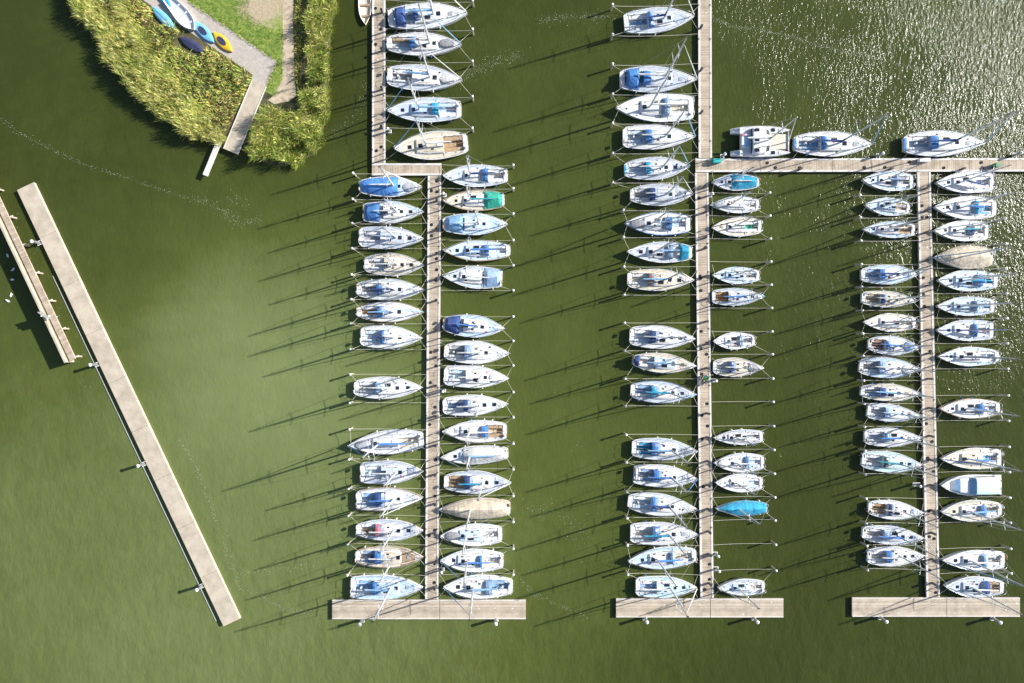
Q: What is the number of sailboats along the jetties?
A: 96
